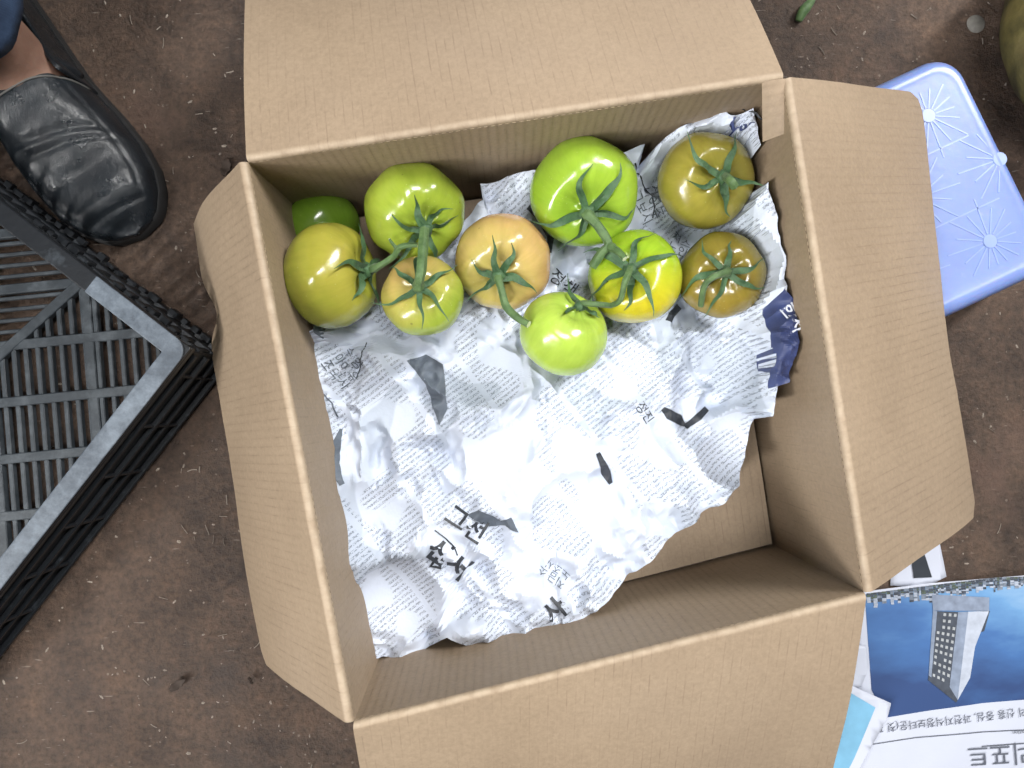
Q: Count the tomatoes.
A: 10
